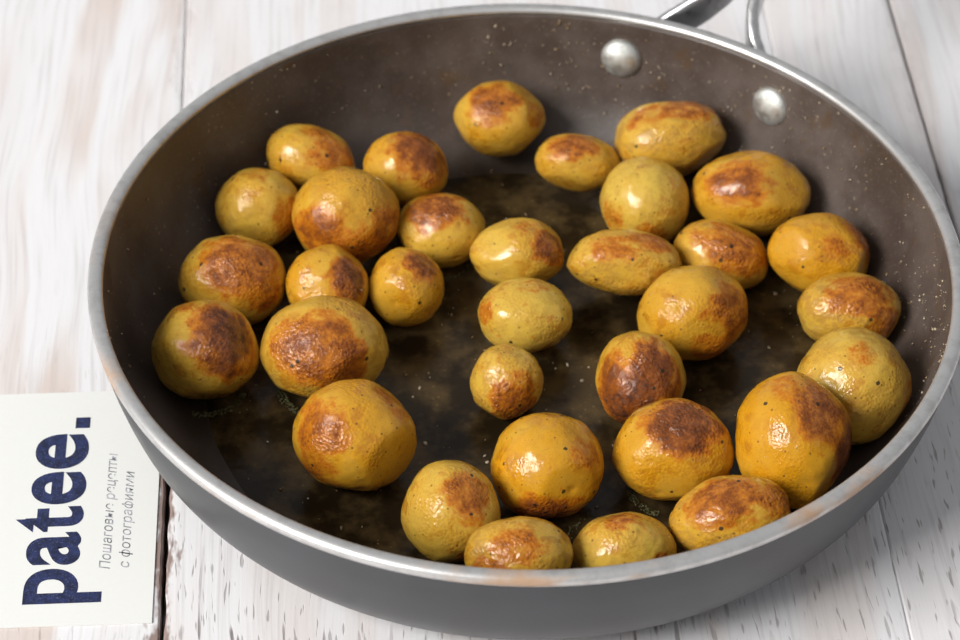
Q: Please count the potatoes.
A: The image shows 33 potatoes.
